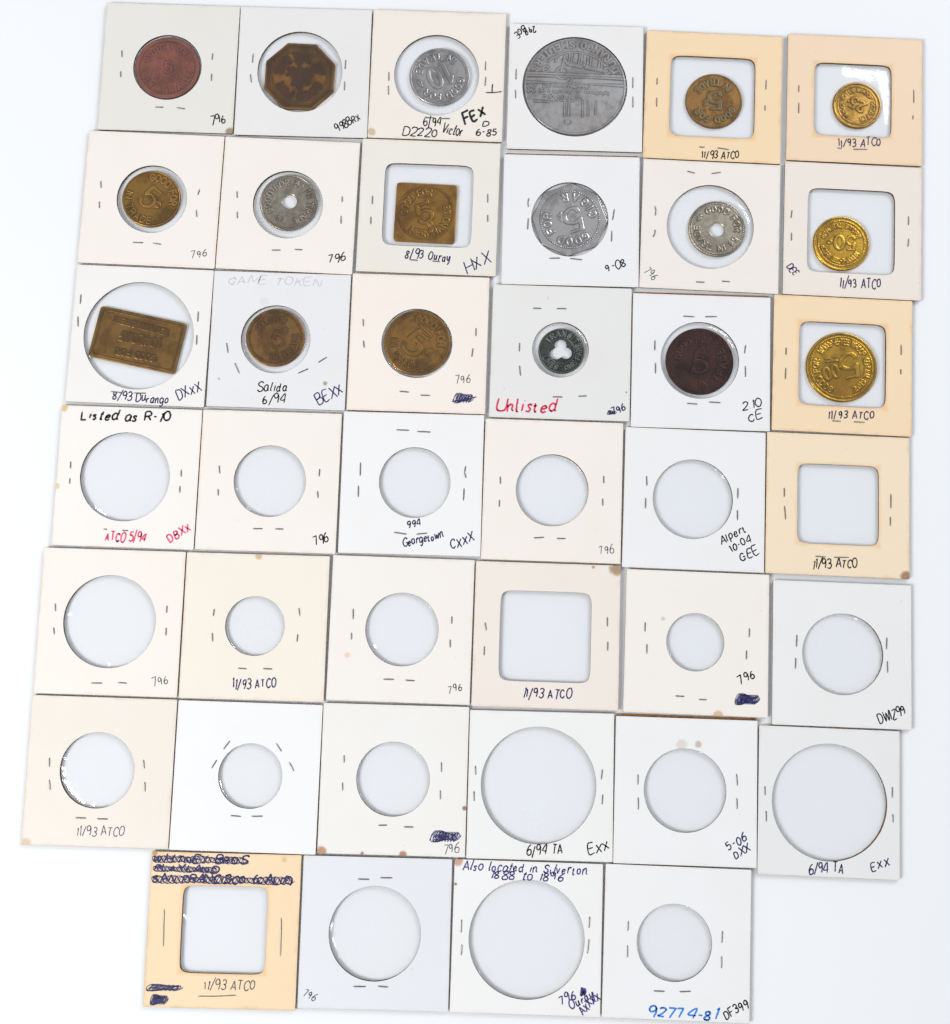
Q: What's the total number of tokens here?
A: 18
